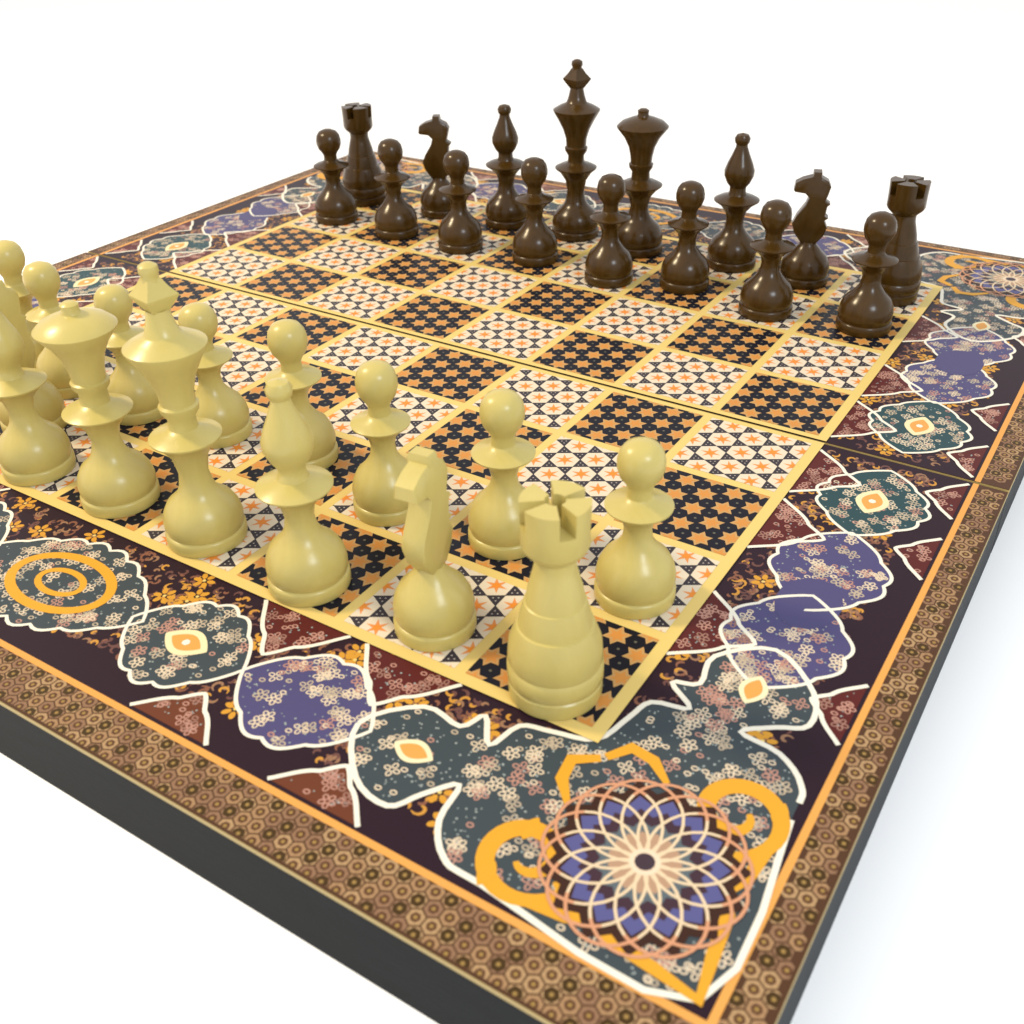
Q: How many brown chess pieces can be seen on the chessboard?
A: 16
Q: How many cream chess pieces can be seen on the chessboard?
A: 15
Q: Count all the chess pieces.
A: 31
